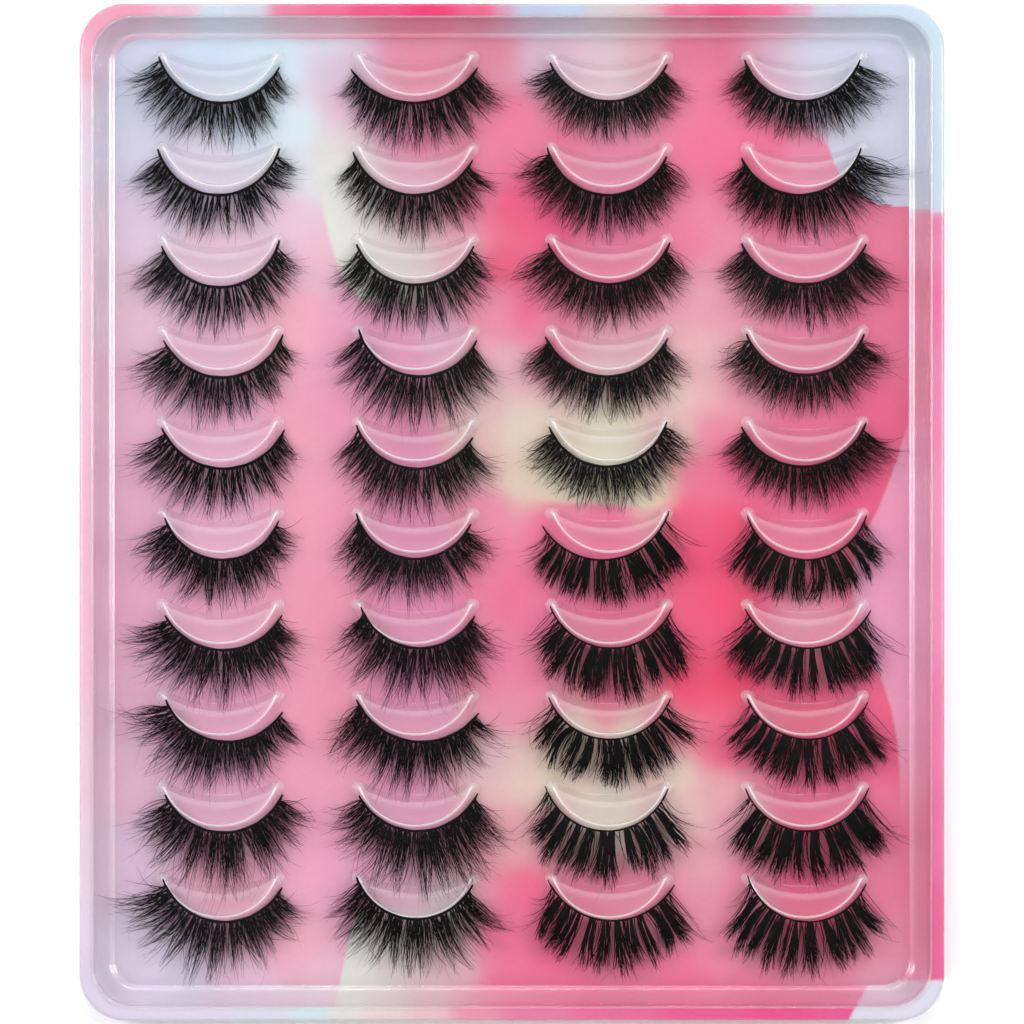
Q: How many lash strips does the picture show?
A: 40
